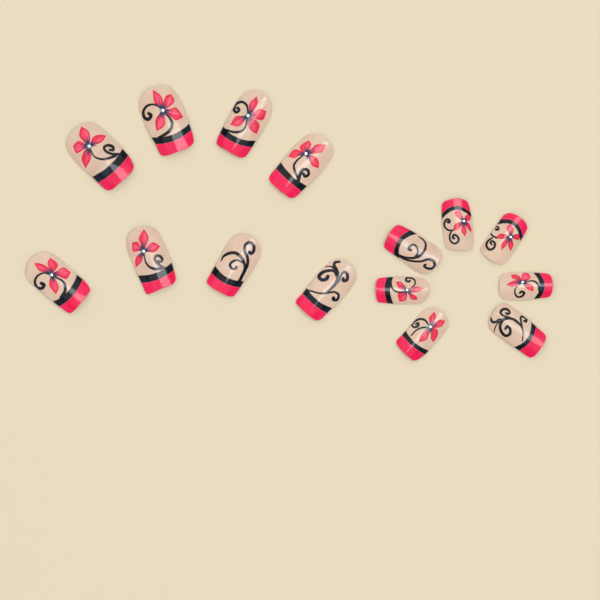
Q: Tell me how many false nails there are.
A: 15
